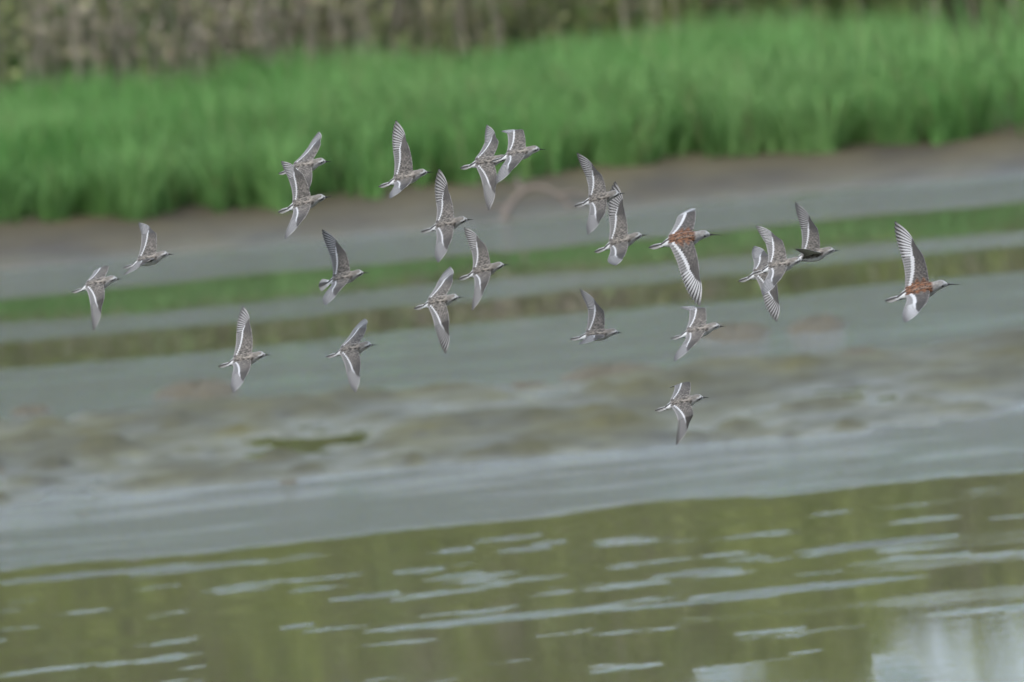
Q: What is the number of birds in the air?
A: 23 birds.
